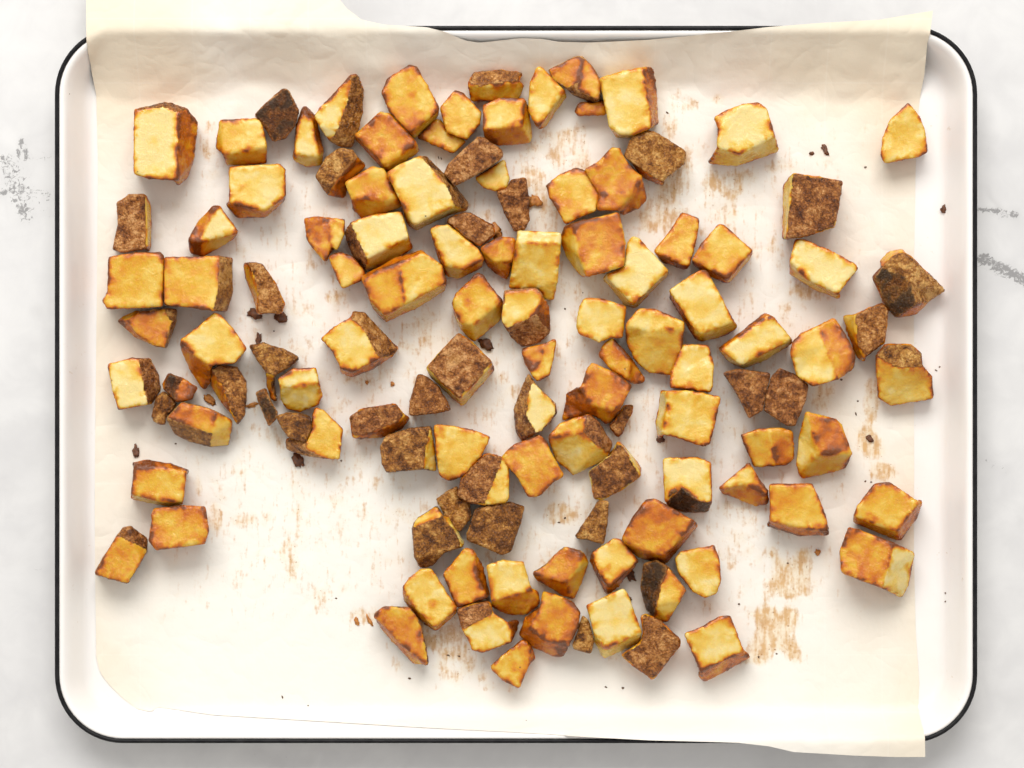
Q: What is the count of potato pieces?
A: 117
